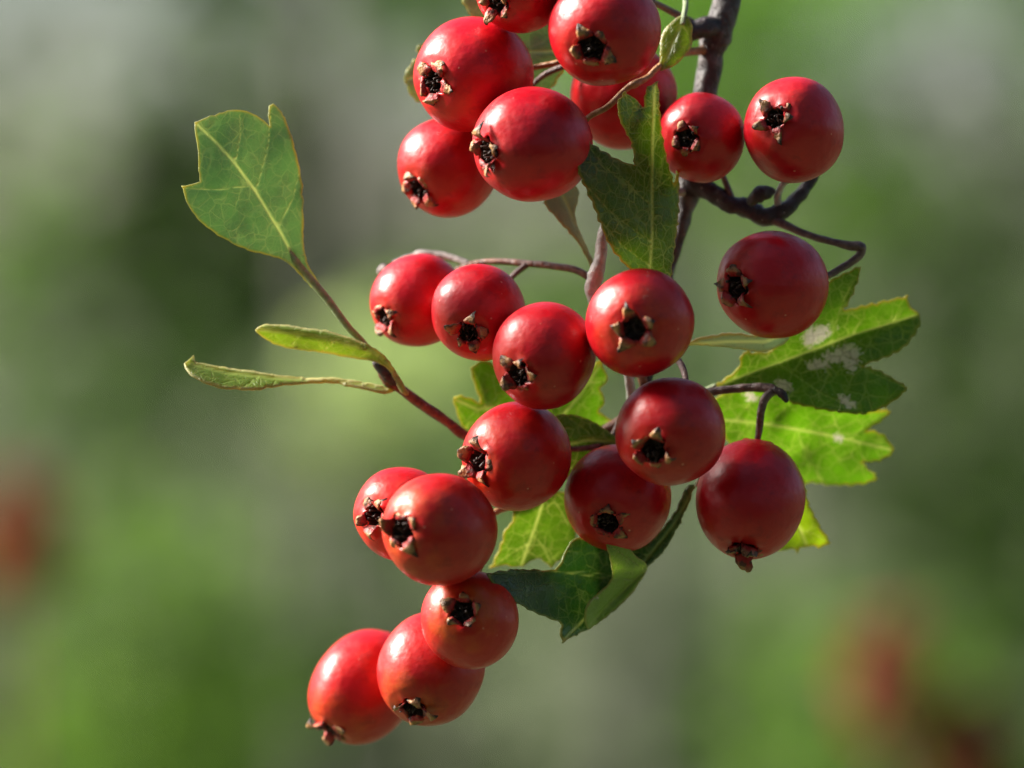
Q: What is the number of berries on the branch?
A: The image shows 22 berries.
